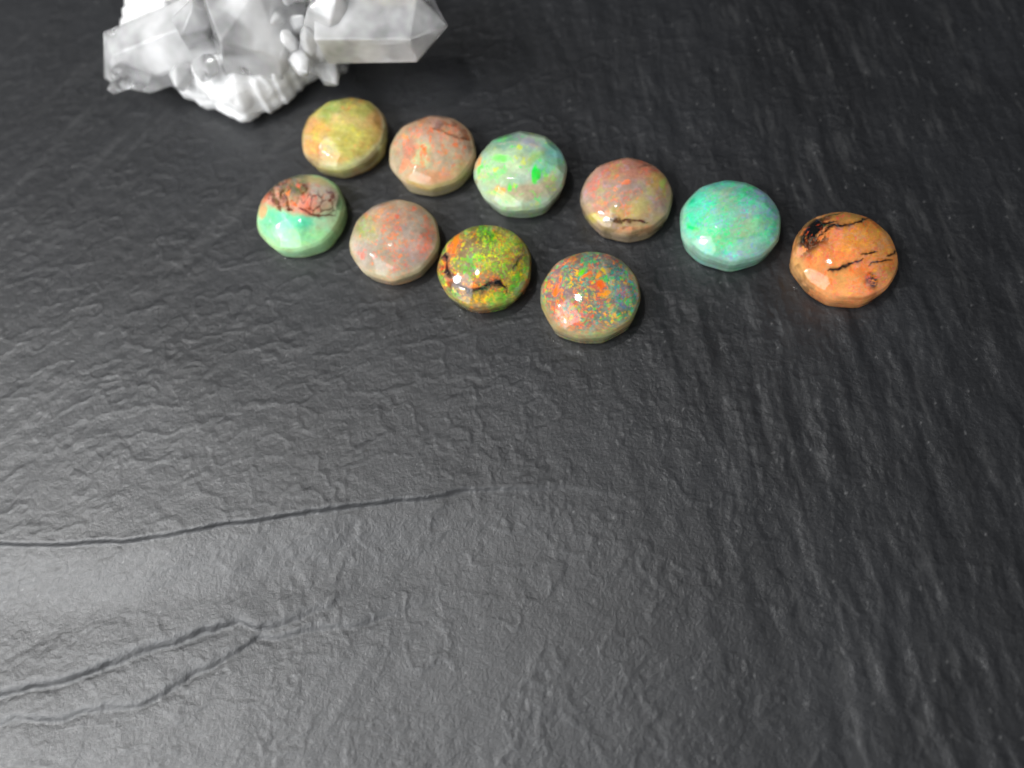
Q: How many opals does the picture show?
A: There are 10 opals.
